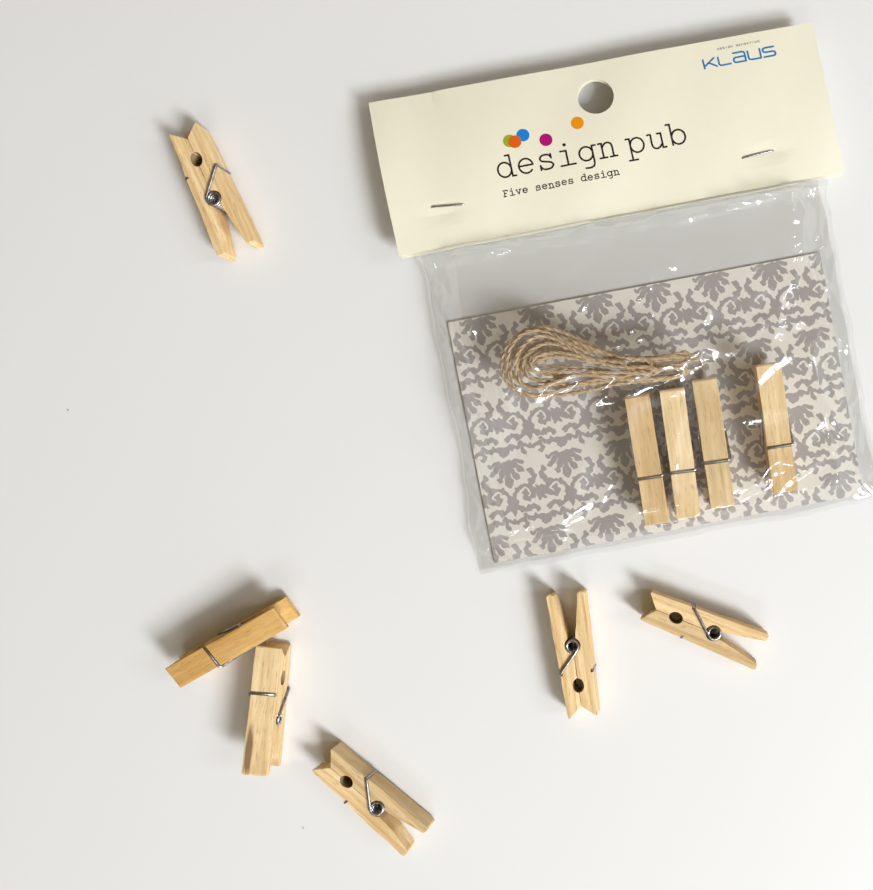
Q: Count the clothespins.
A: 10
